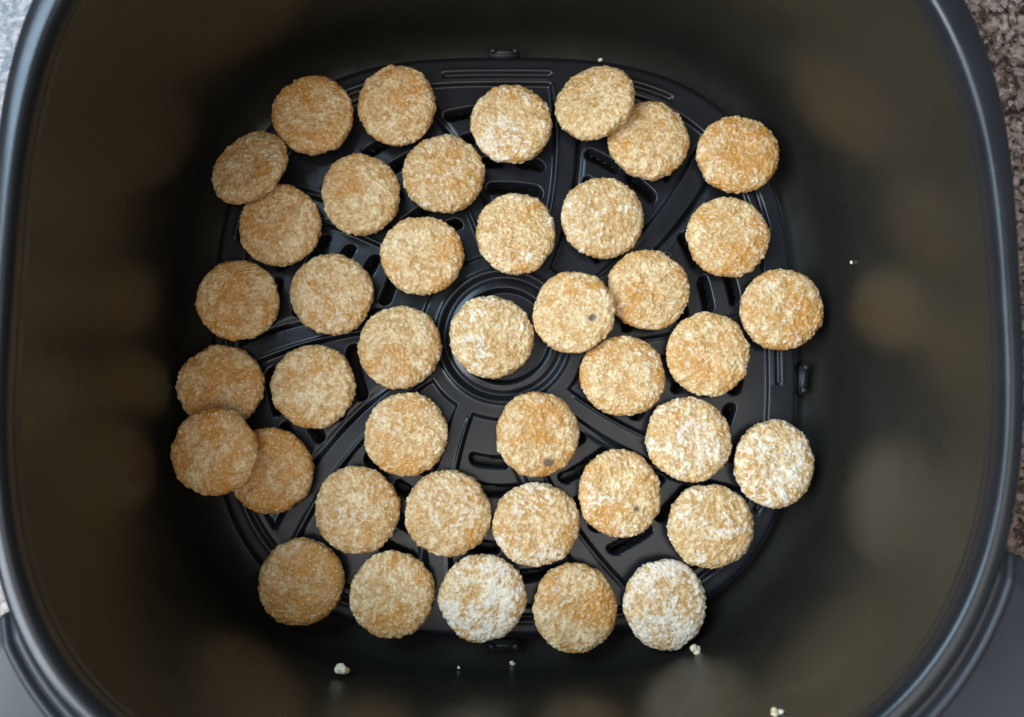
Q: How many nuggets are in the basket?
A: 41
